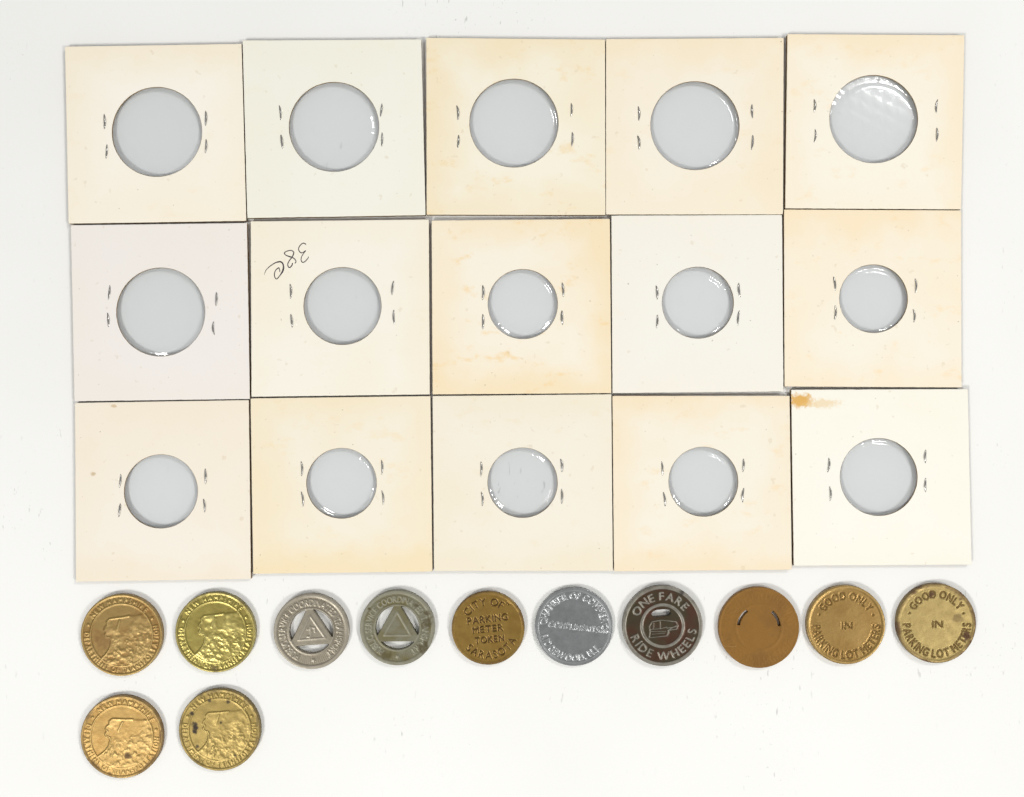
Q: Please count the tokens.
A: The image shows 12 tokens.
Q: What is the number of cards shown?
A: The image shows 15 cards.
